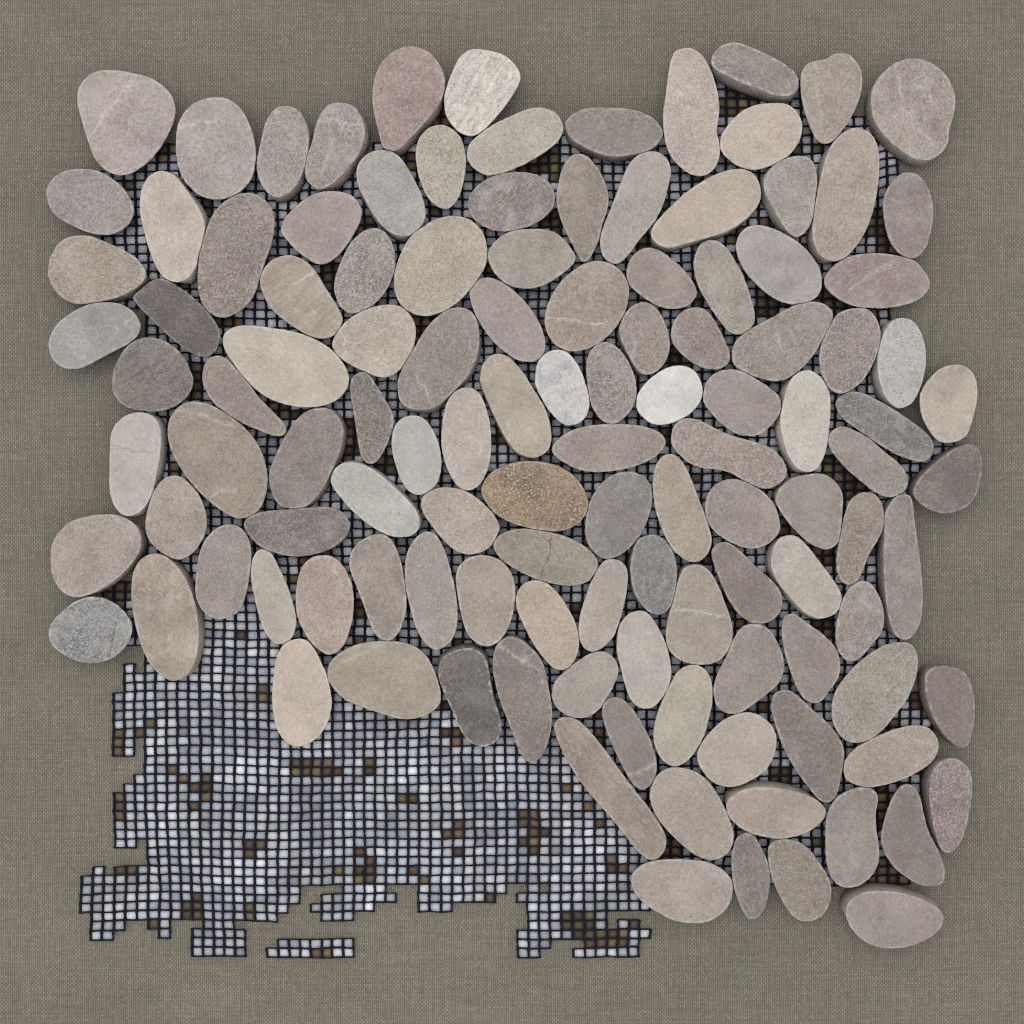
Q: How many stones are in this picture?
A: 120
